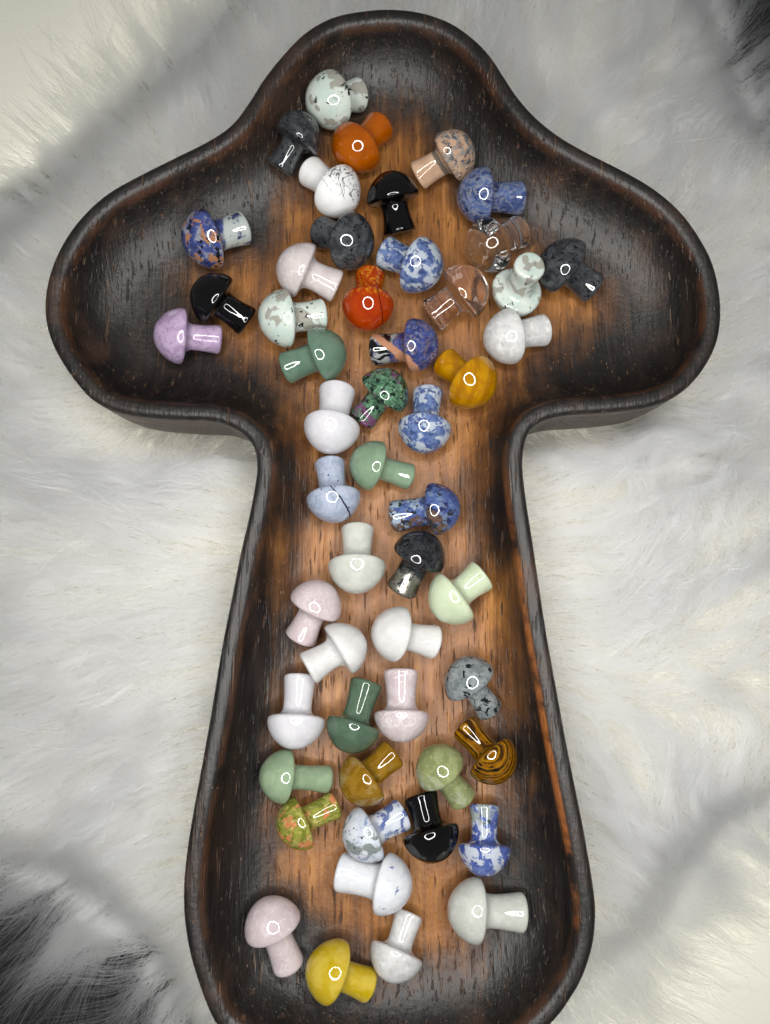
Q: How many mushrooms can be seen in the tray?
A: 52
